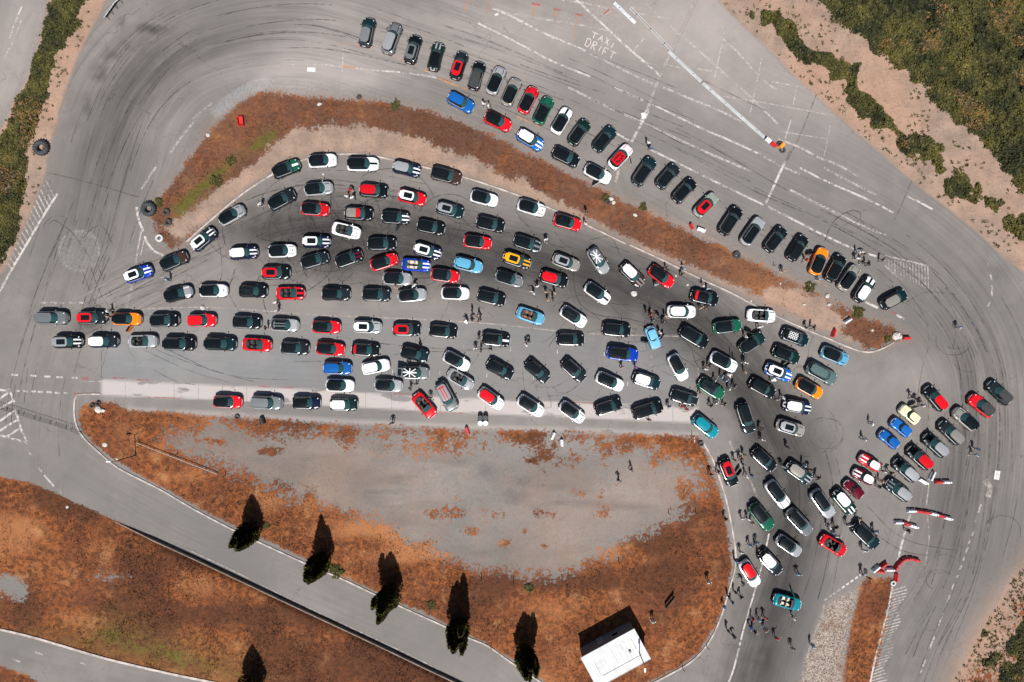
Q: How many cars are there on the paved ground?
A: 188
